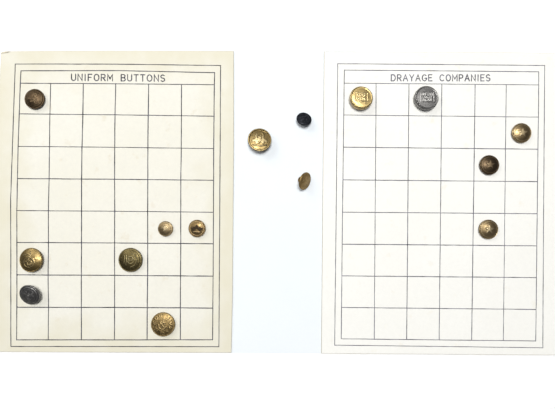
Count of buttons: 15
